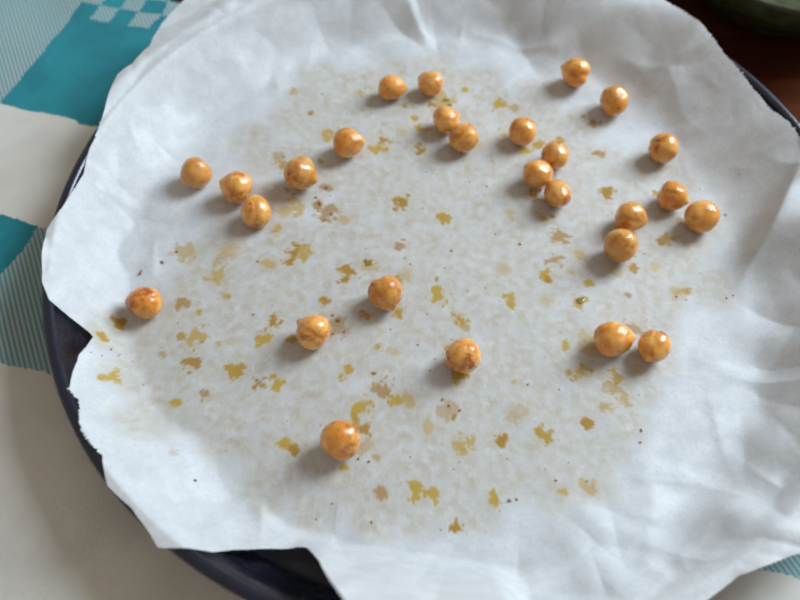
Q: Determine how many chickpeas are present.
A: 27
